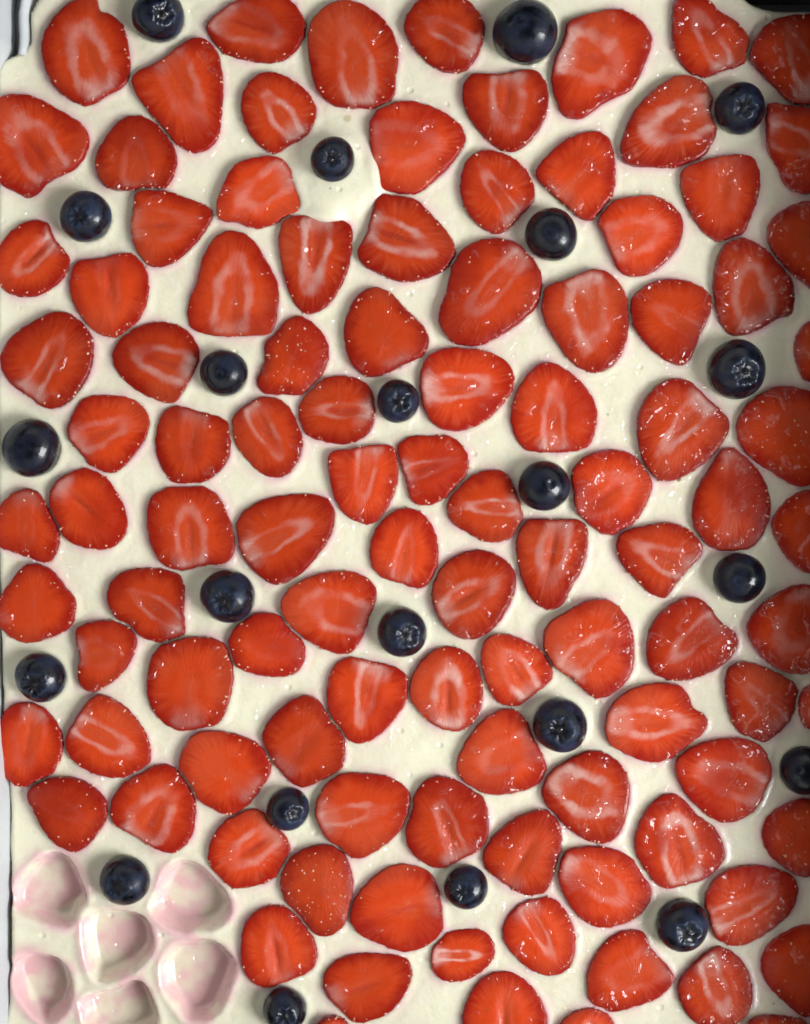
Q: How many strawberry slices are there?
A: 103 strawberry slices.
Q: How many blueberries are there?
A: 22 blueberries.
